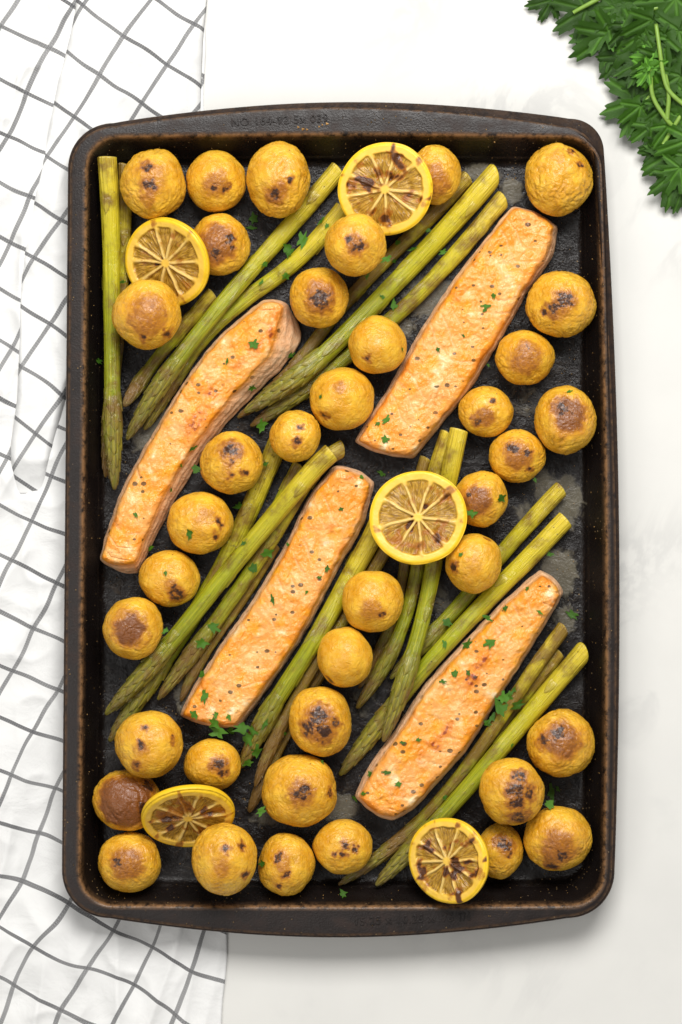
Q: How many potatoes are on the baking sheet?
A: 38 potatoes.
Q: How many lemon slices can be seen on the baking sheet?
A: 5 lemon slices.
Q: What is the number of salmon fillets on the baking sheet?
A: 4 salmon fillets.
